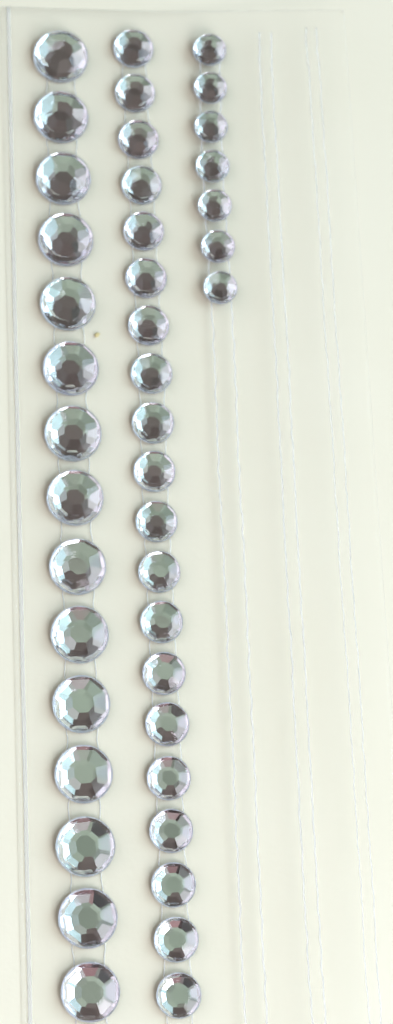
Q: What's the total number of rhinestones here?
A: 42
